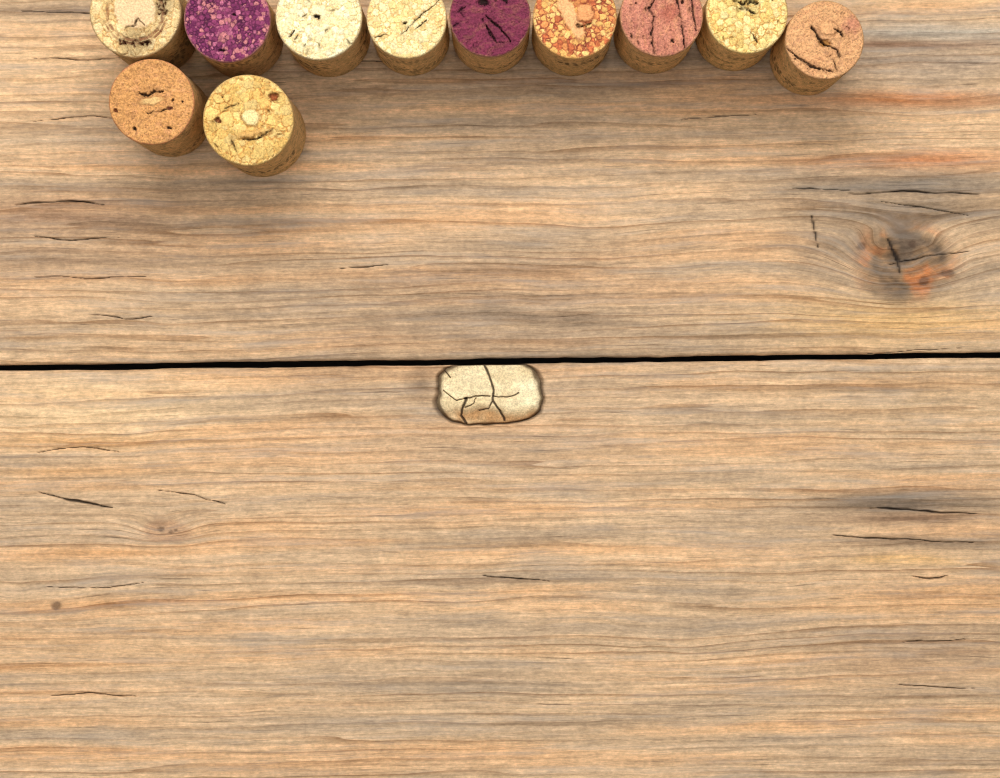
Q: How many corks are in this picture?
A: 11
